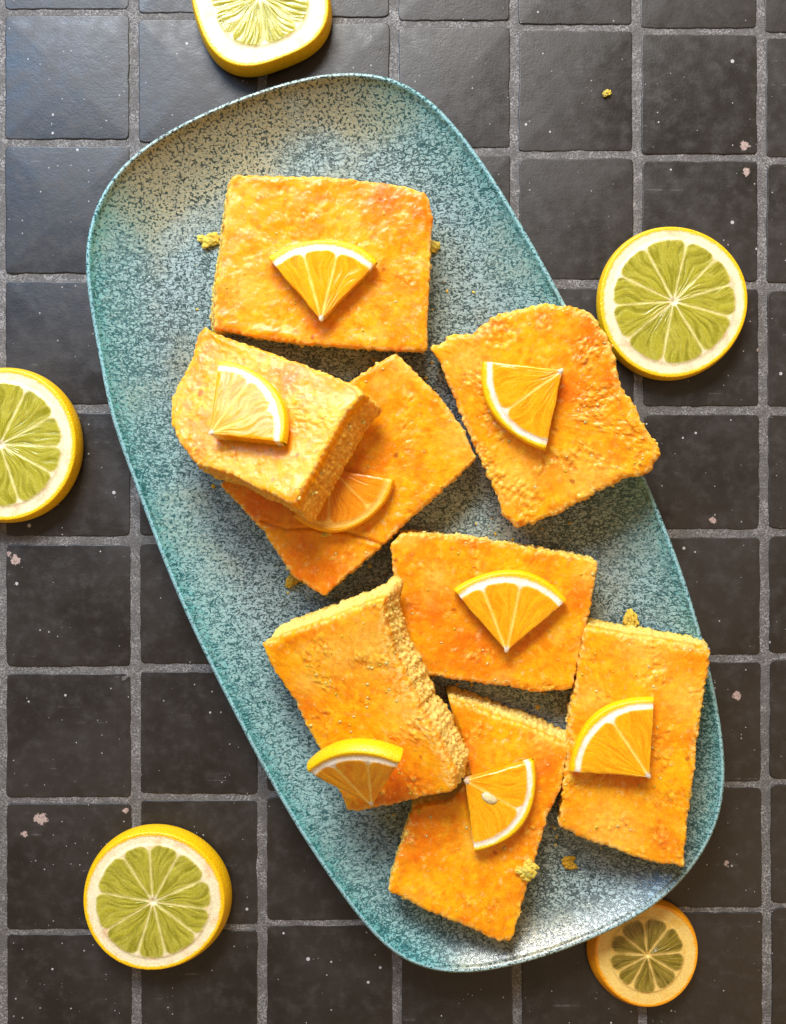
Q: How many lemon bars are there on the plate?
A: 8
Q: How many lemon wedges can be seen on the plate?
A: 8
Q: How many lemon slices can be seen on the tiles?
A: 5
